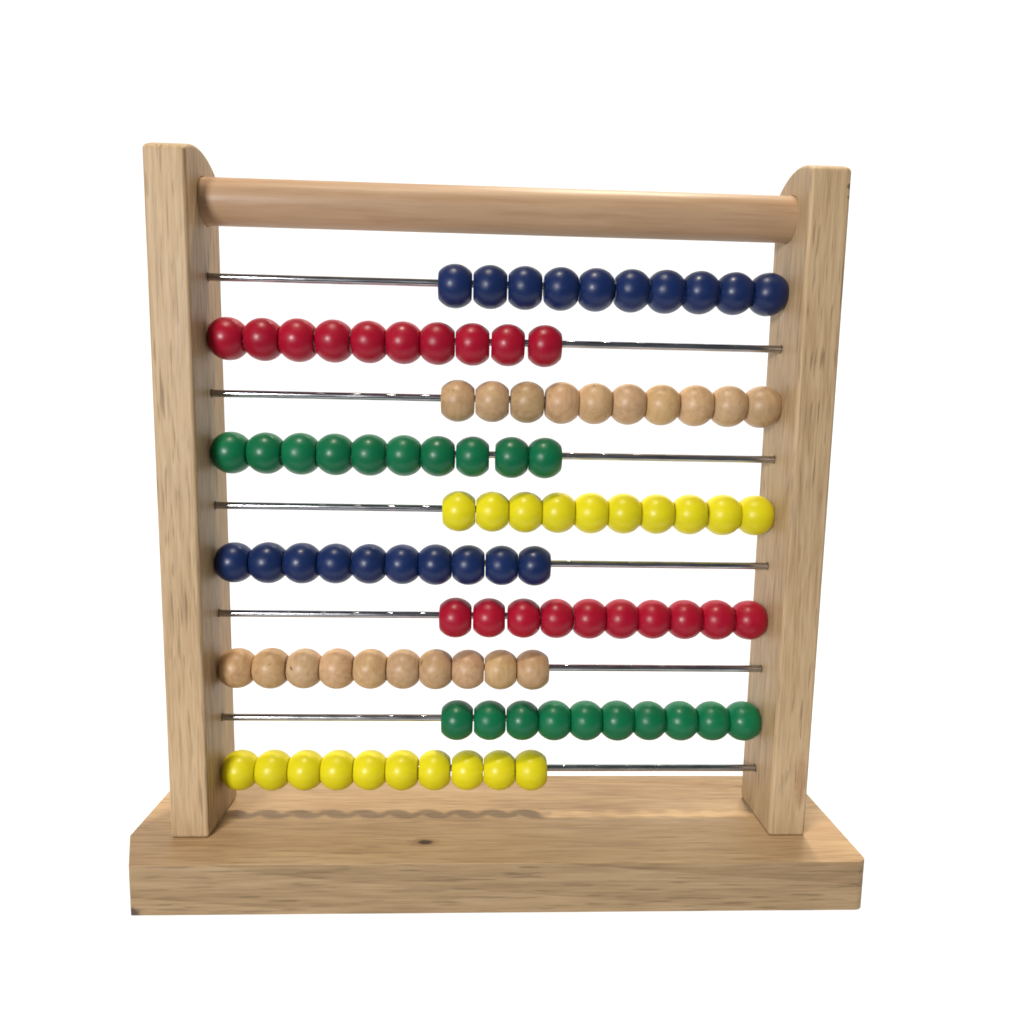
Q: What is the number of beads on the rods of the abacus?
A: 100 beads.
